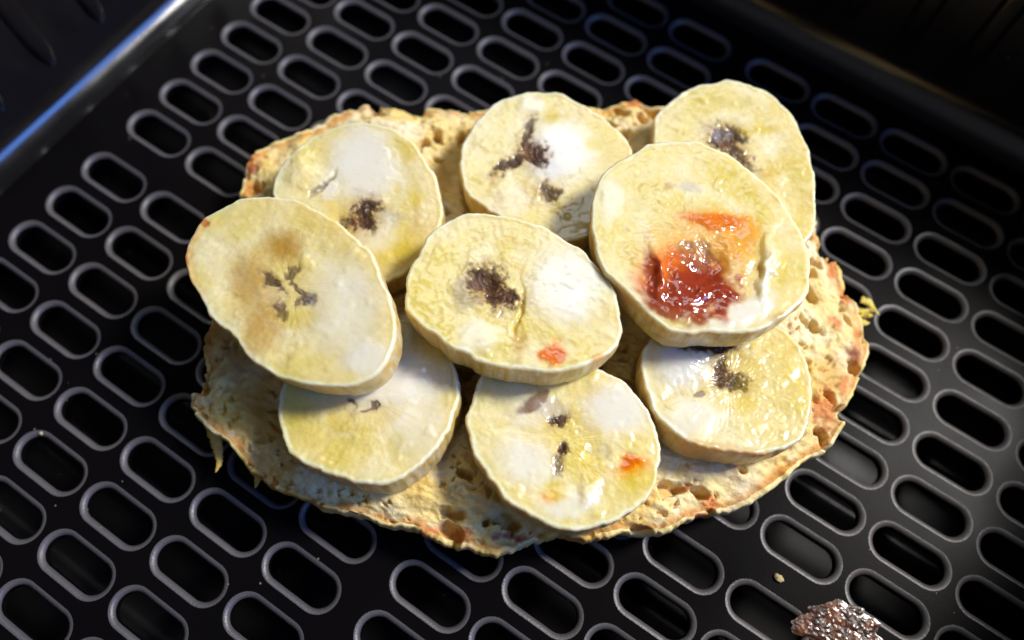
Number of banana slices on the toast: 9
